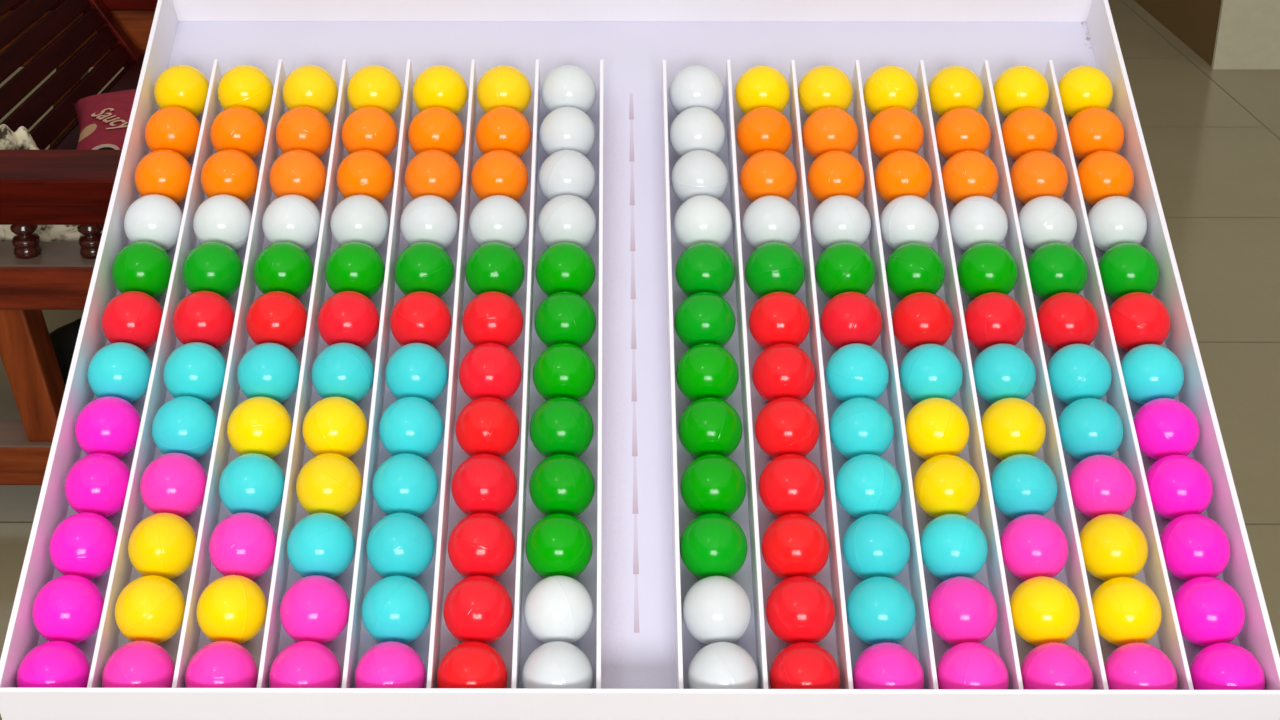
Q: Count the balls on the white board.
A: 168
